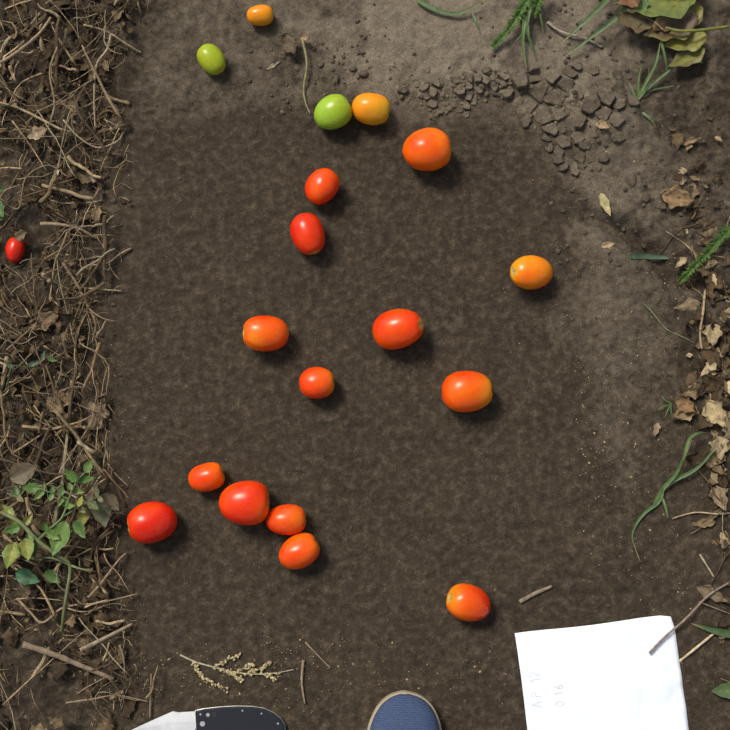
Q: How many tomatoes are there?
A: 19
